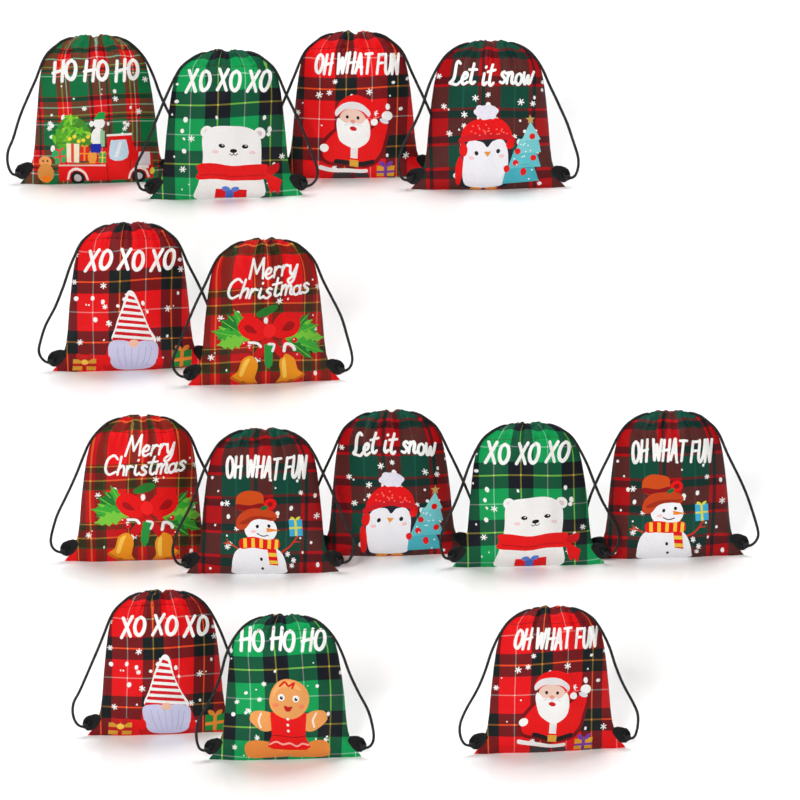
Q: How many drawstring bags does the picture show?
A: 14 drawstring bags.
